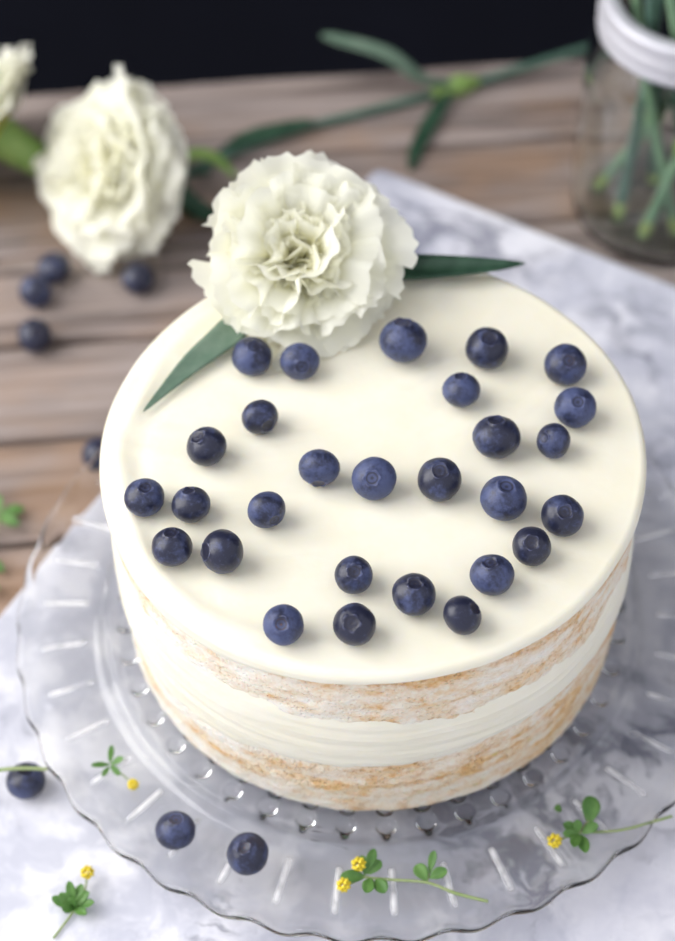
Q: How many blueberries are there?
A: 36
